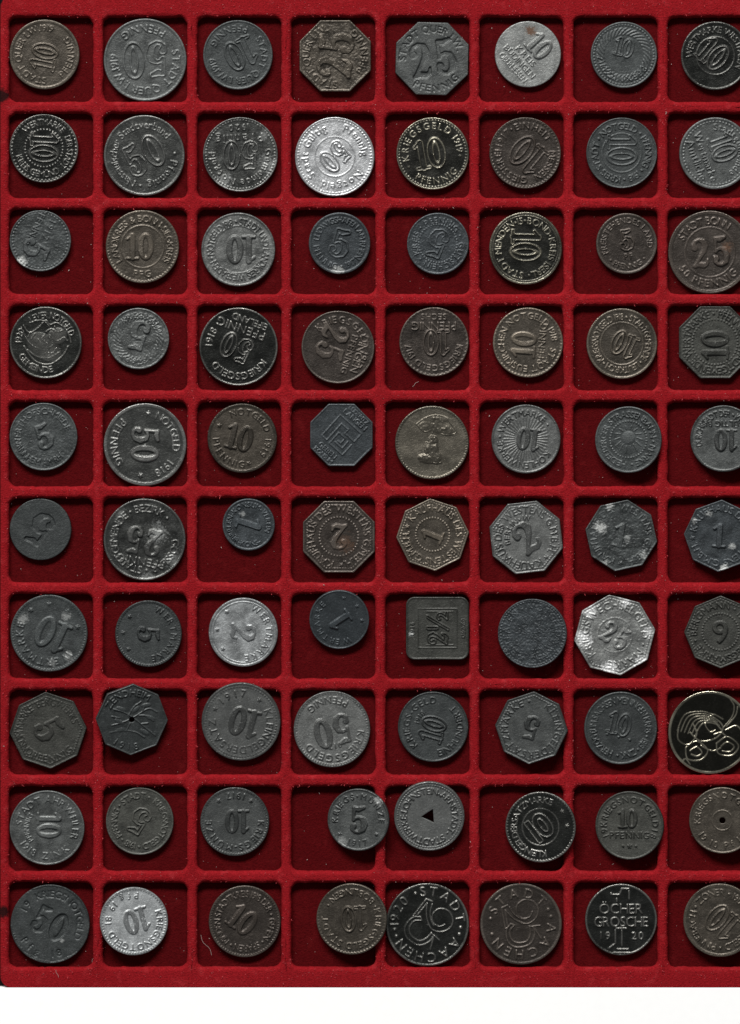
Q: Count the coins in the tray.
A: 80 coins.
